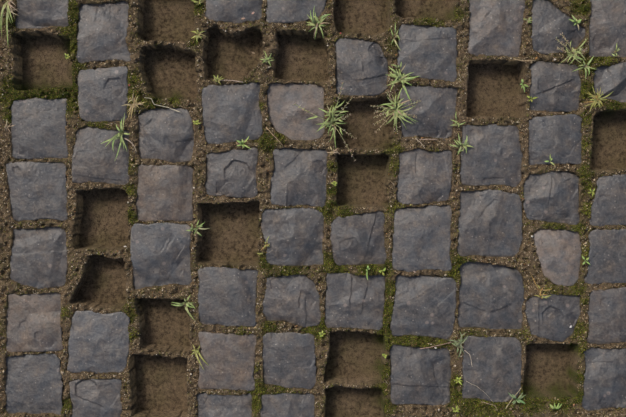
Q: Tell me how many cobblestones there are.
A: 53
